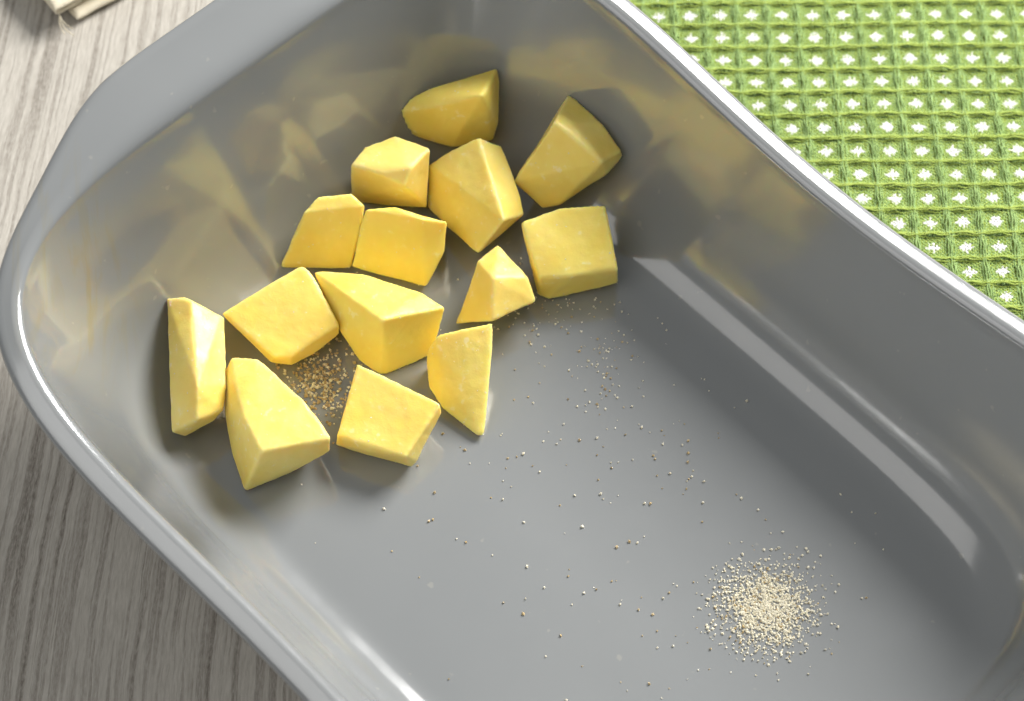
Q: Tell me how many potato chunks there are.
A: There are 14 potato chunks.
